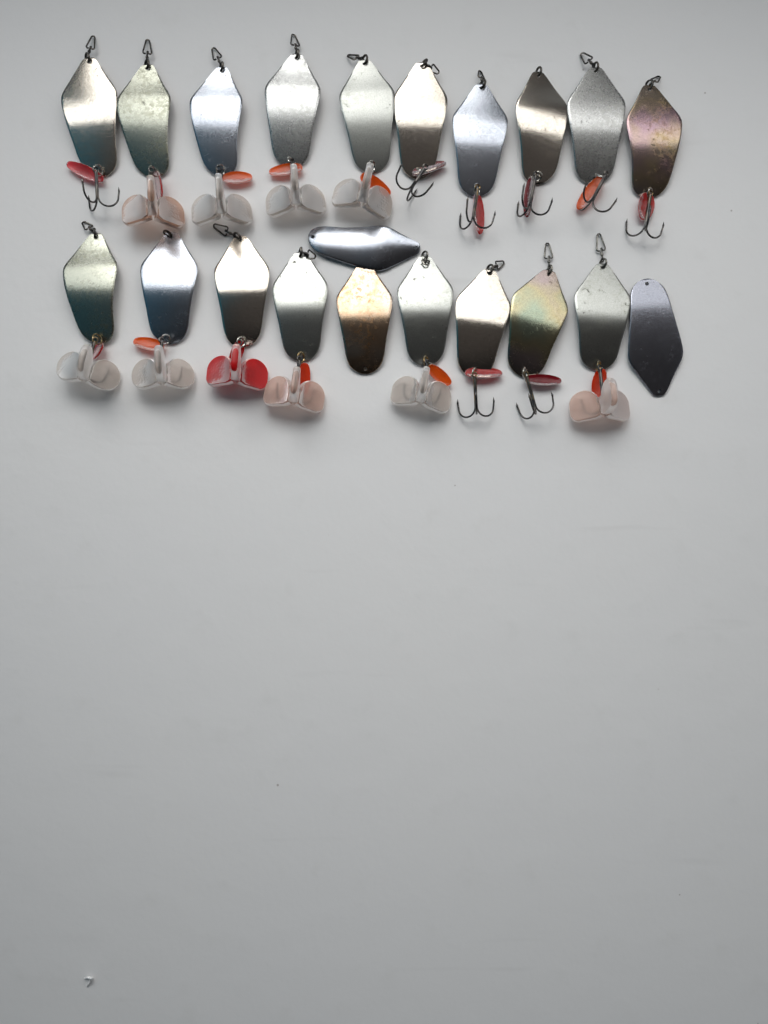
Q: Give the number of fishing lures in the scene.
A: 21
